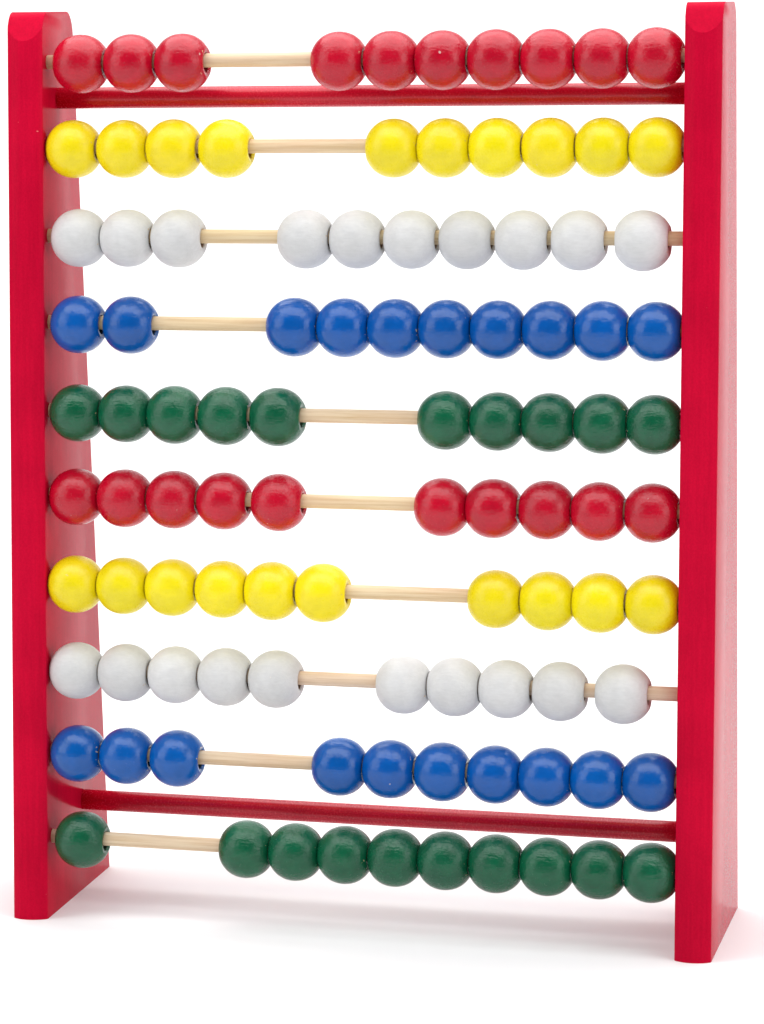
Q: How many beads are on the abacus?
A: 100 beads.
